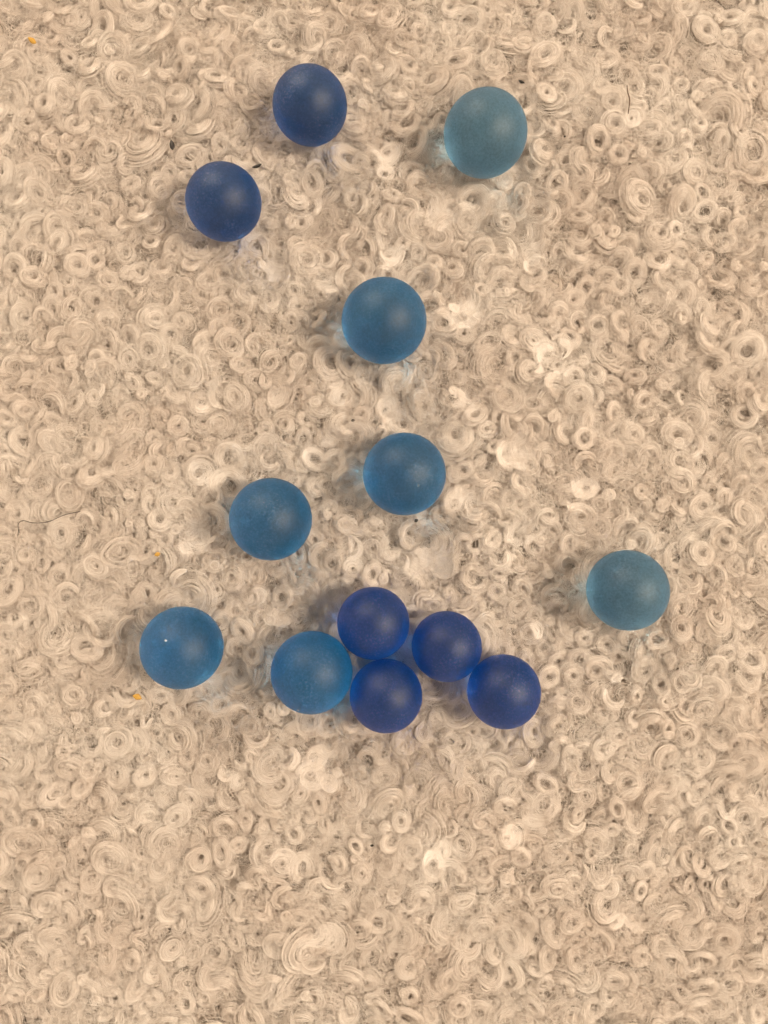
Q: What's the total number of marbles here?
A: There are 13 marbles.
